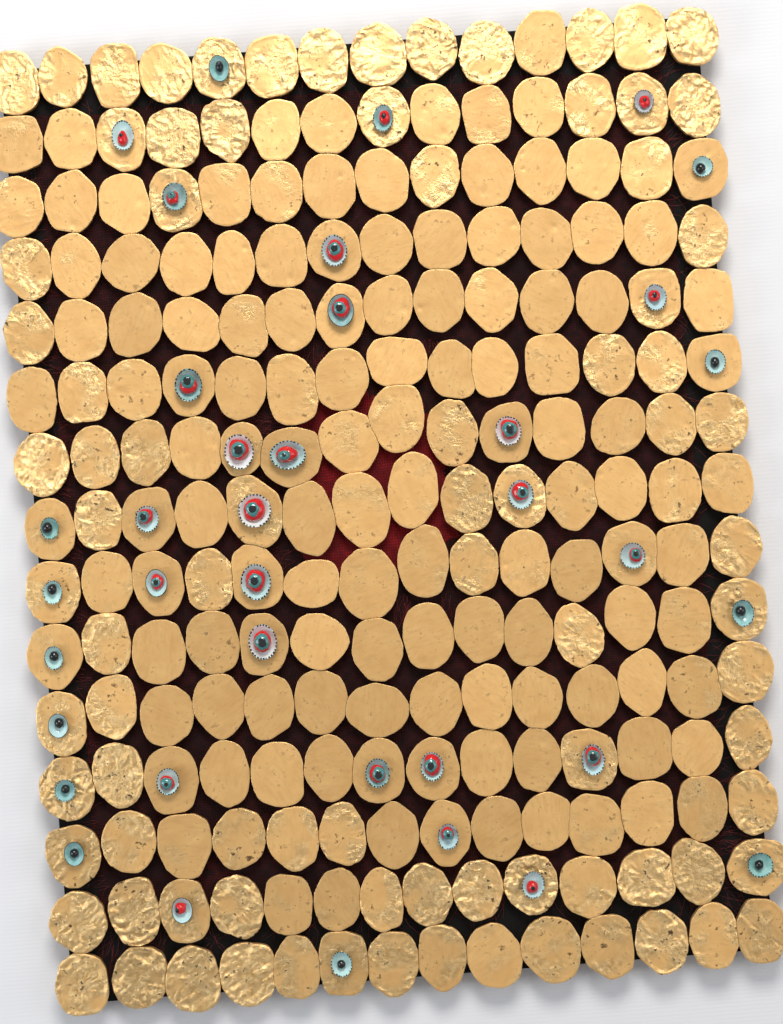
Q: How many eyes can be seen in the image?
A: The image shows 37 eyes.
